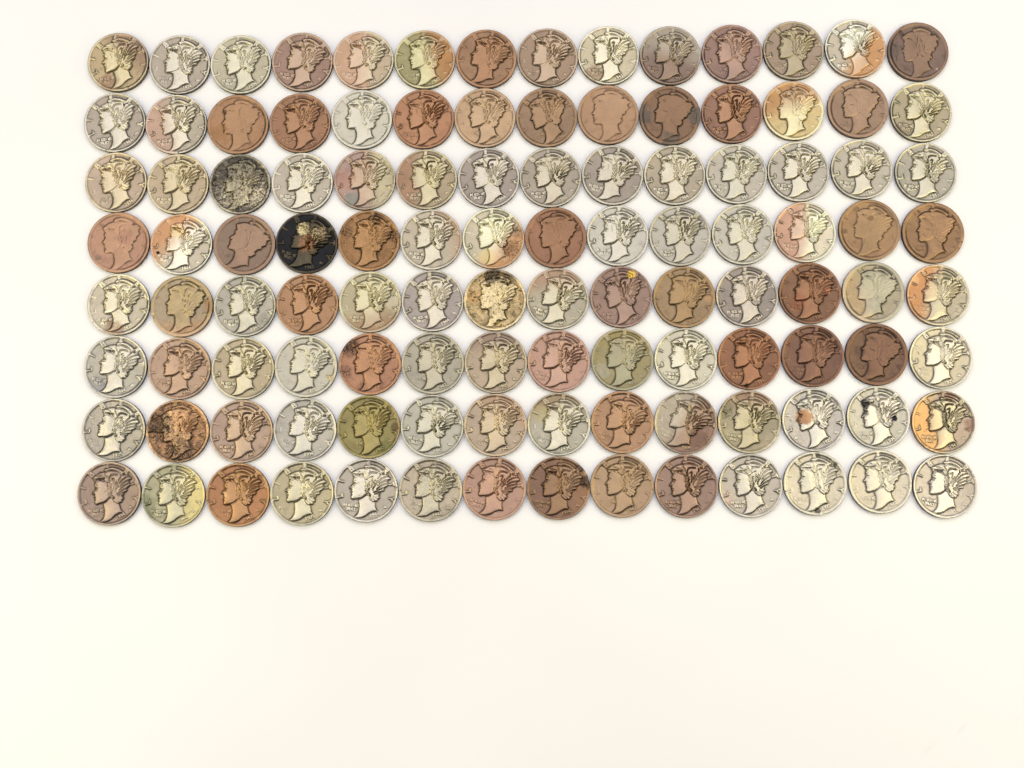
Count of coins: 112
